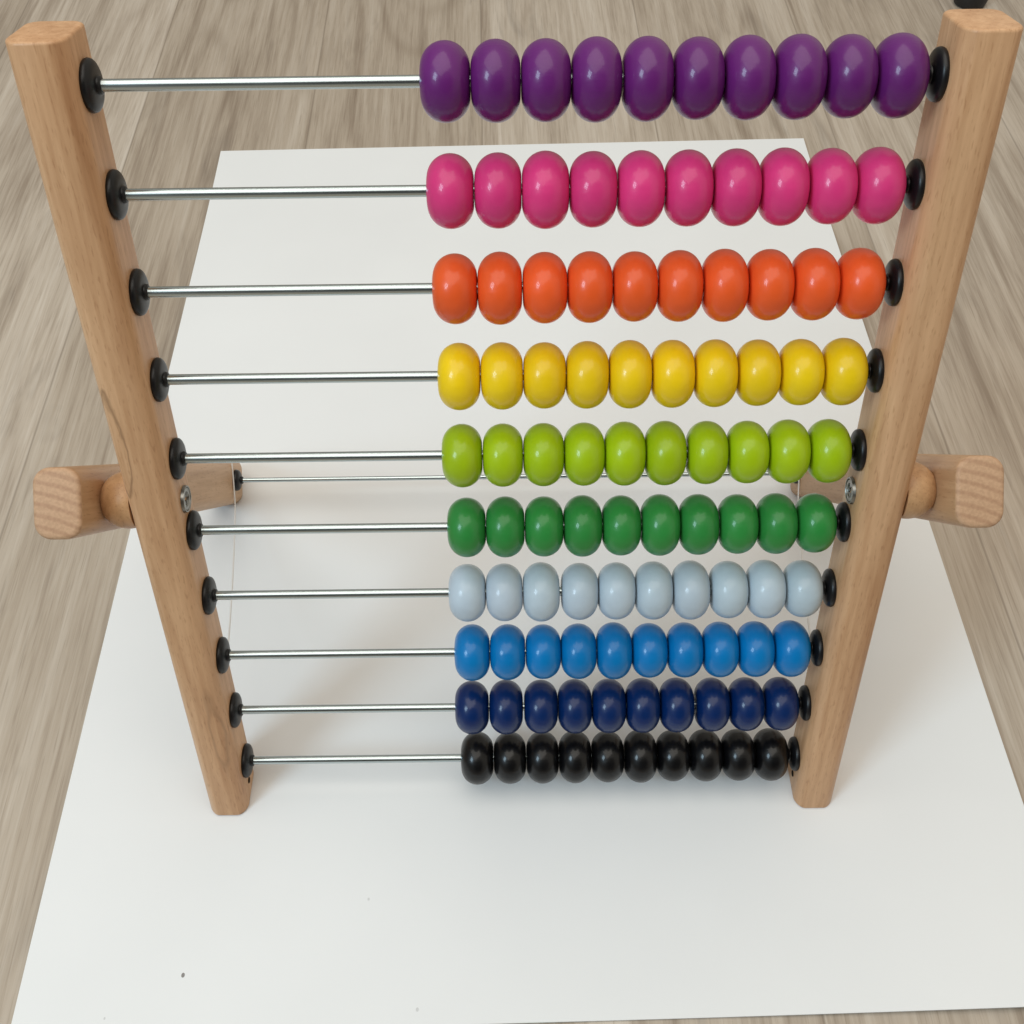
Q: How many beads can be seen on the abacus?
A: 100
